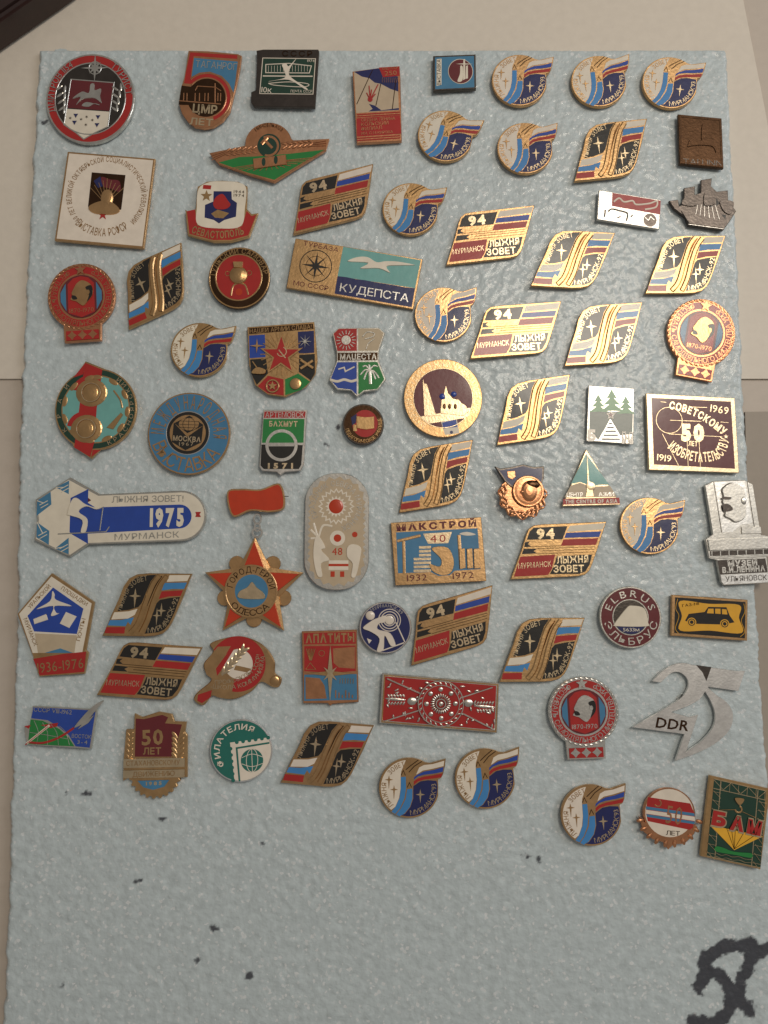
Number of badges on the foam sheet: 73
